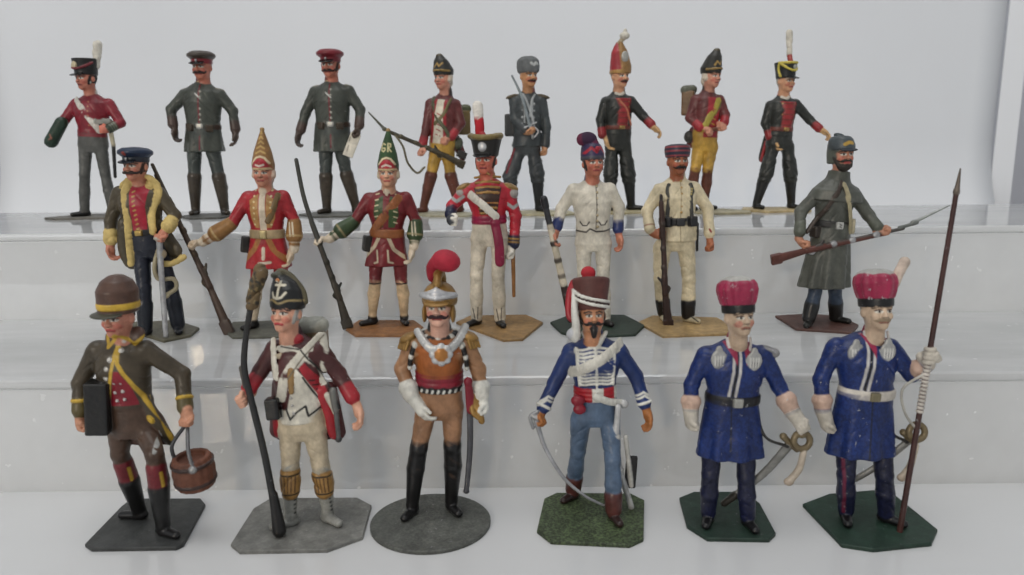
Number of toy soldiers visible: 21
